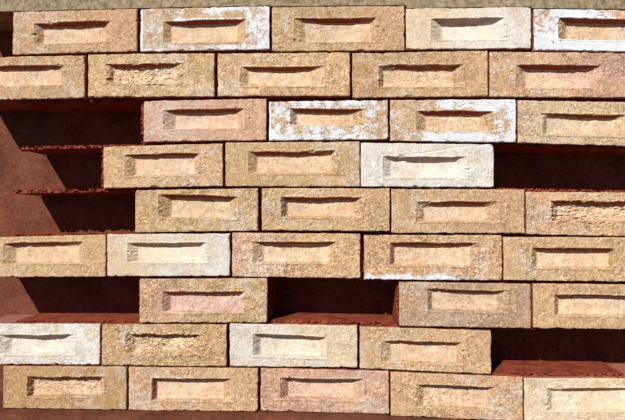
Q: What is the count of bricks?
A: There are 38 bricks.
